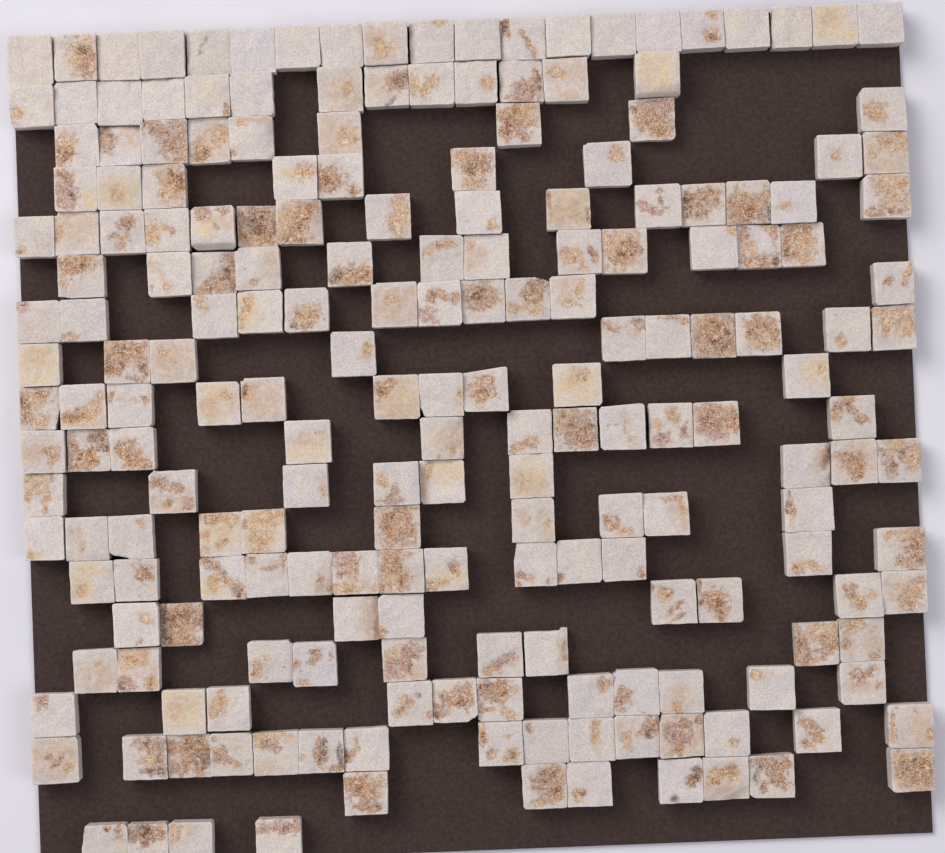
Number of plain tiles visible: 18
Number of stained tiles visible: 188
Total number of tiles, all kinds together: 206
